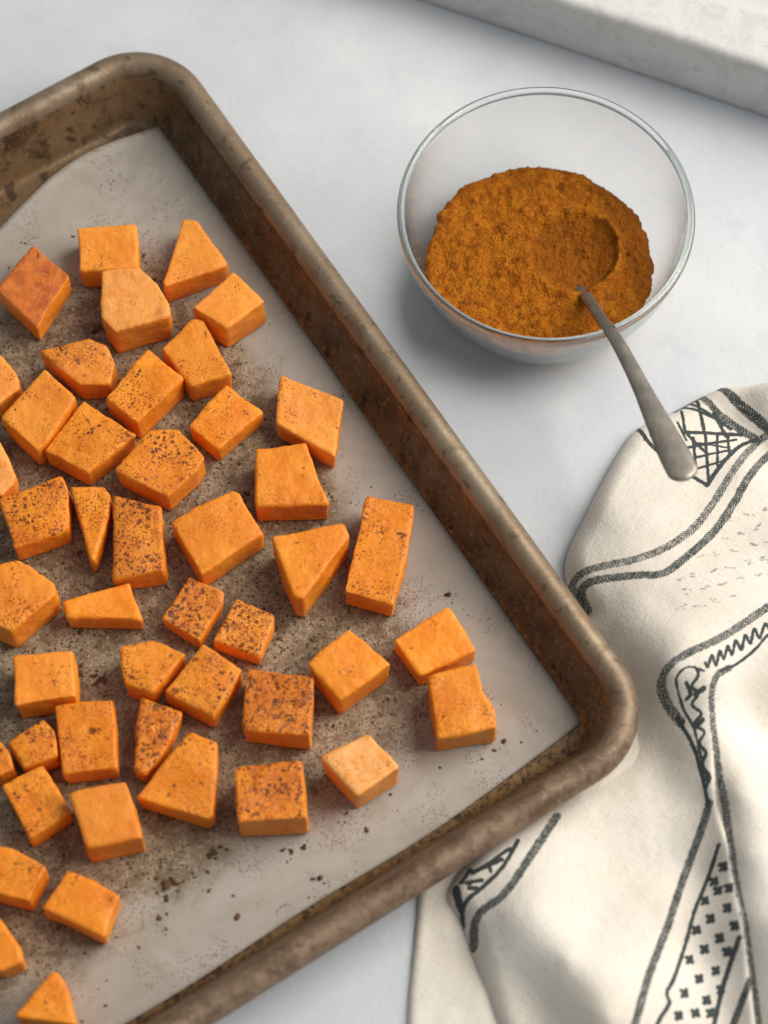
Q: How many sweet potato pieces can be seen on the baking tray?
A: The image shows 46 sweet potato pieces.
